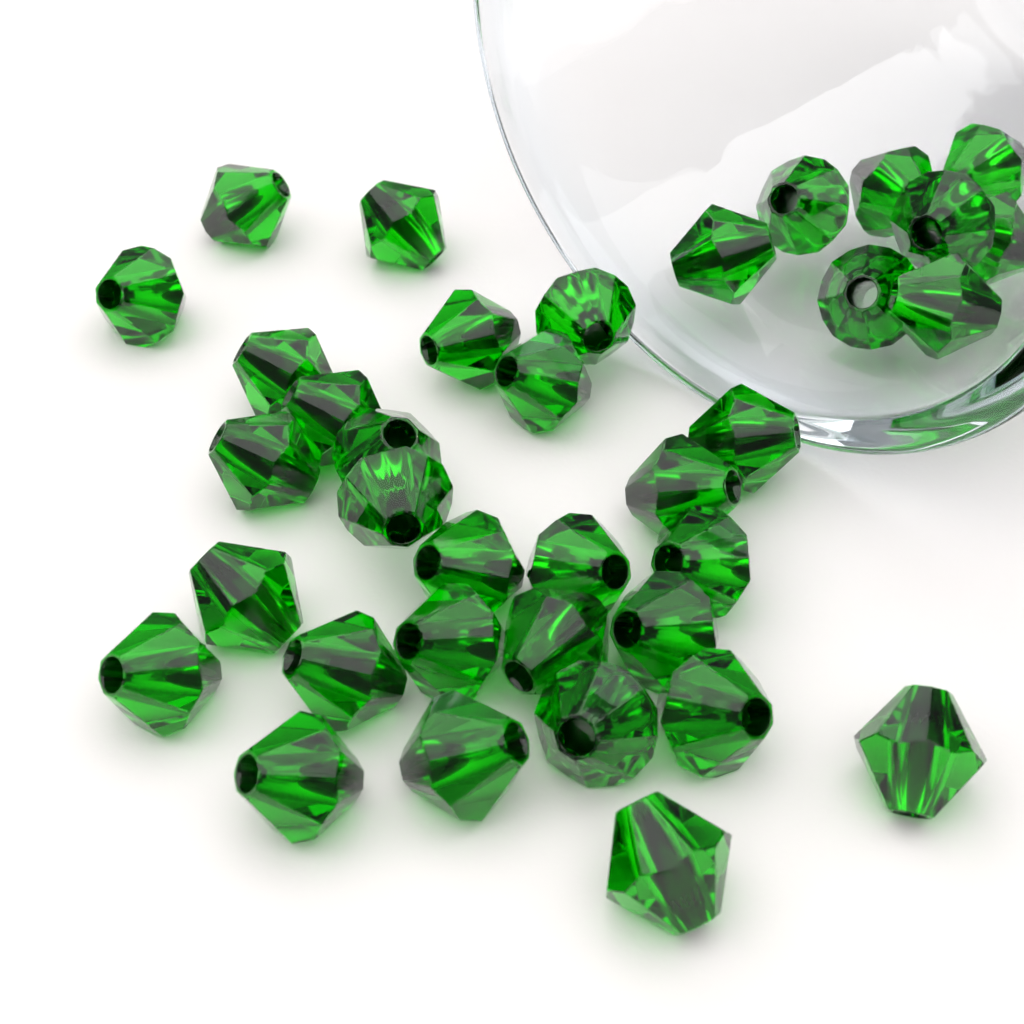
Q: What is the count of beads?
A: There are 36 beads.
